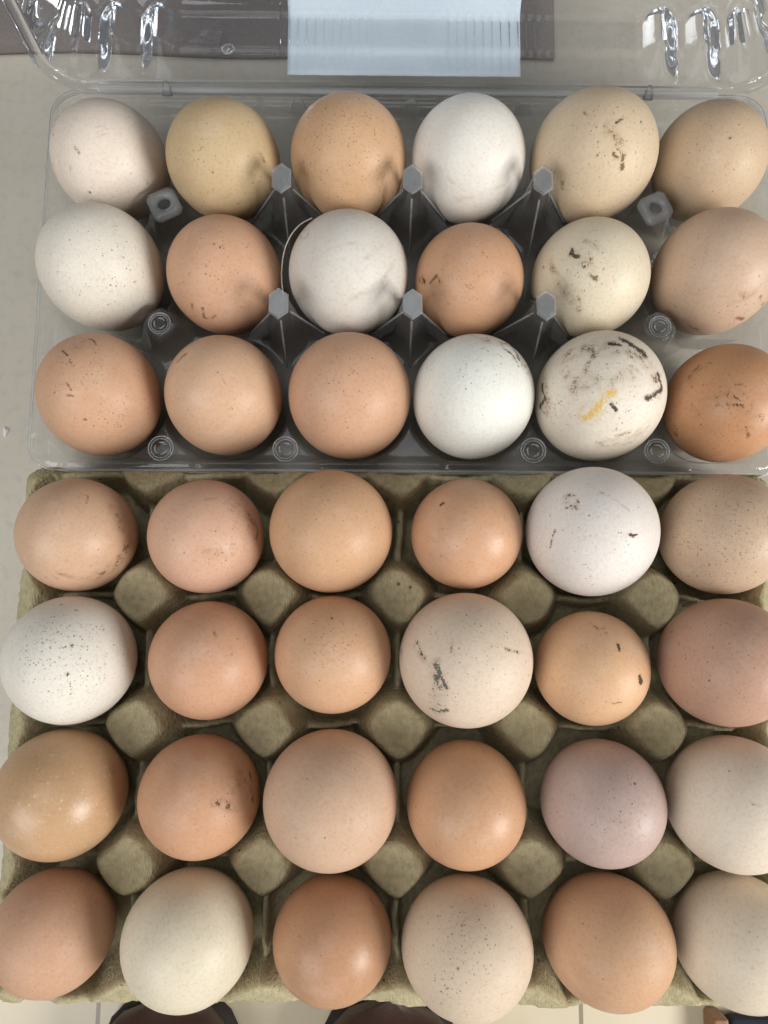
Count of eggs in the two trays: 42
